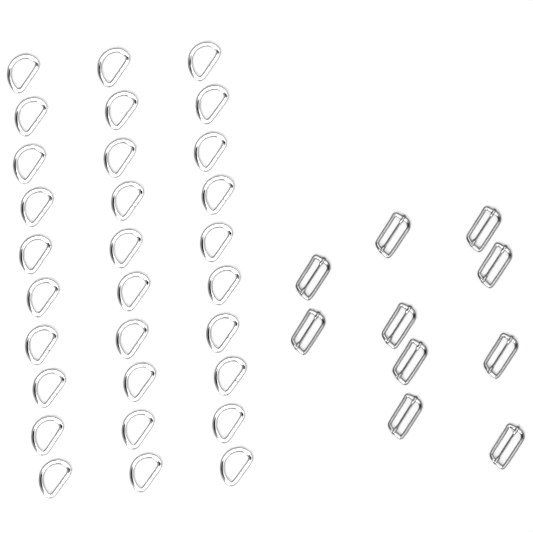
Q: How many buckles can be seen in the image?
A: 10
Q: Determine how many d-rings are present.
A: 30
